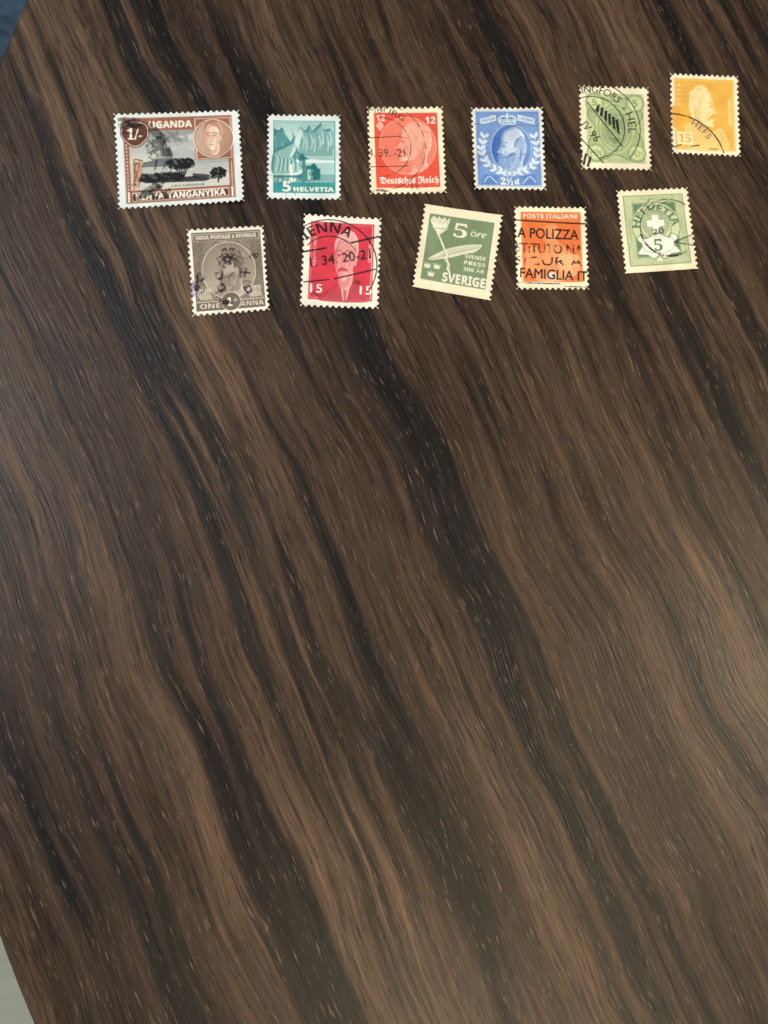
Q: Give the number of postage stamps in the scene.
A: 11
